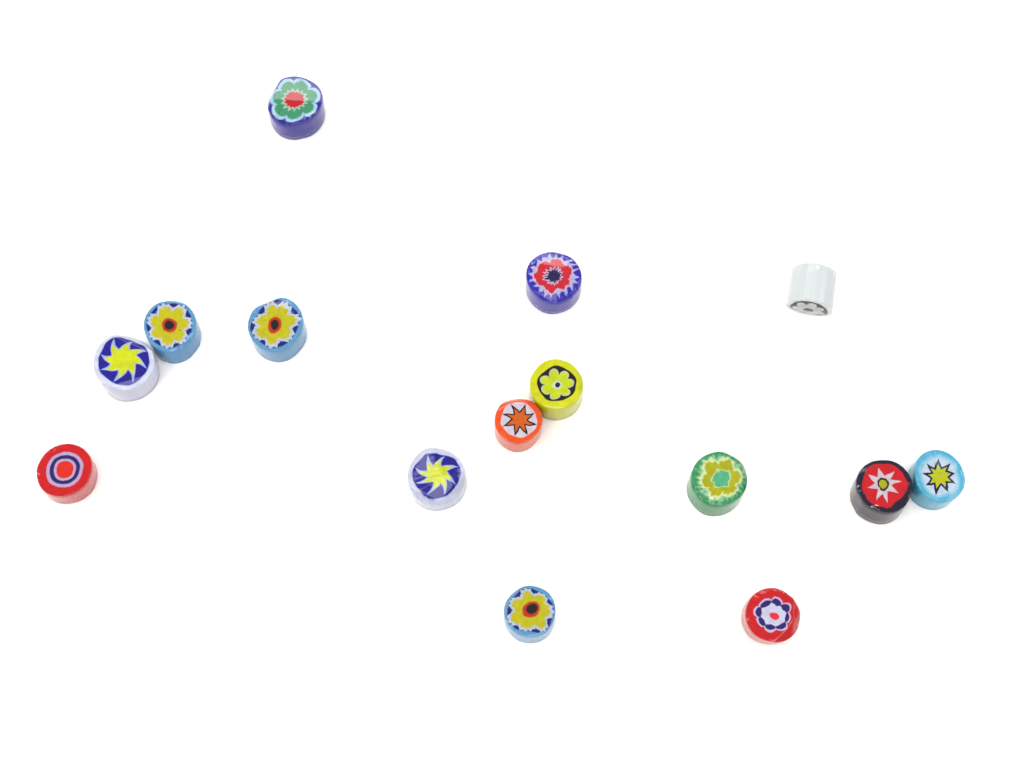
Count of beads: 15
